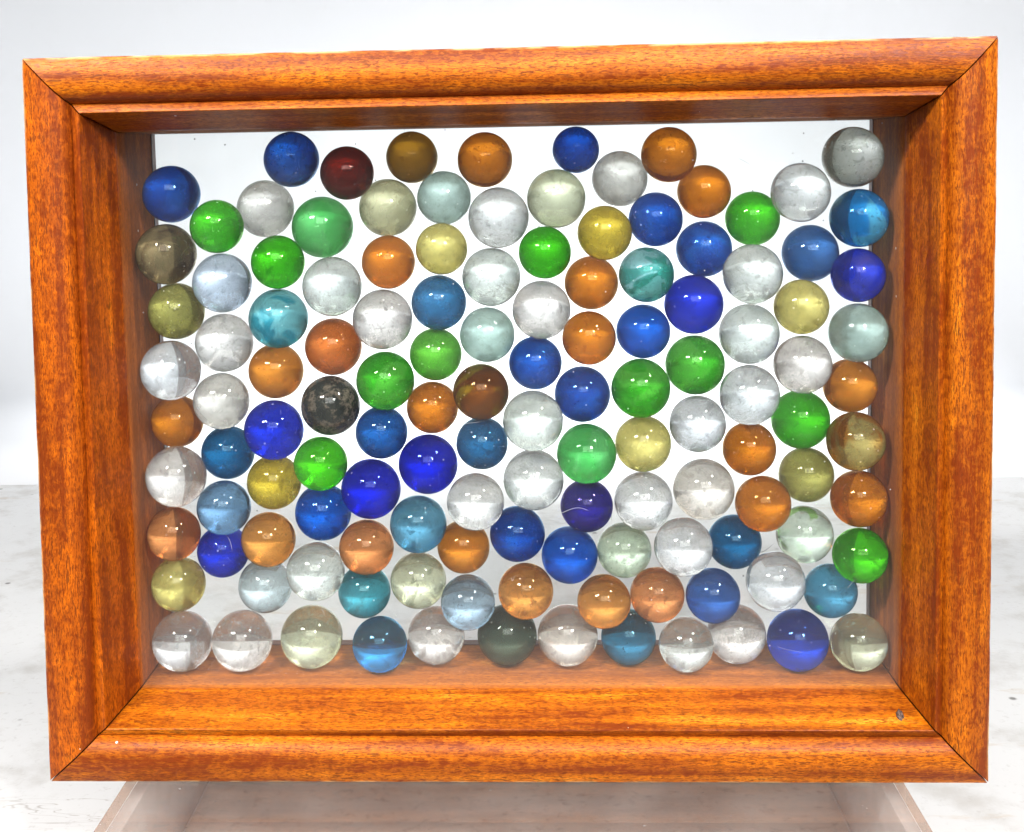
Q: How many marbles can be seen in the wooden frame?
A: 129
